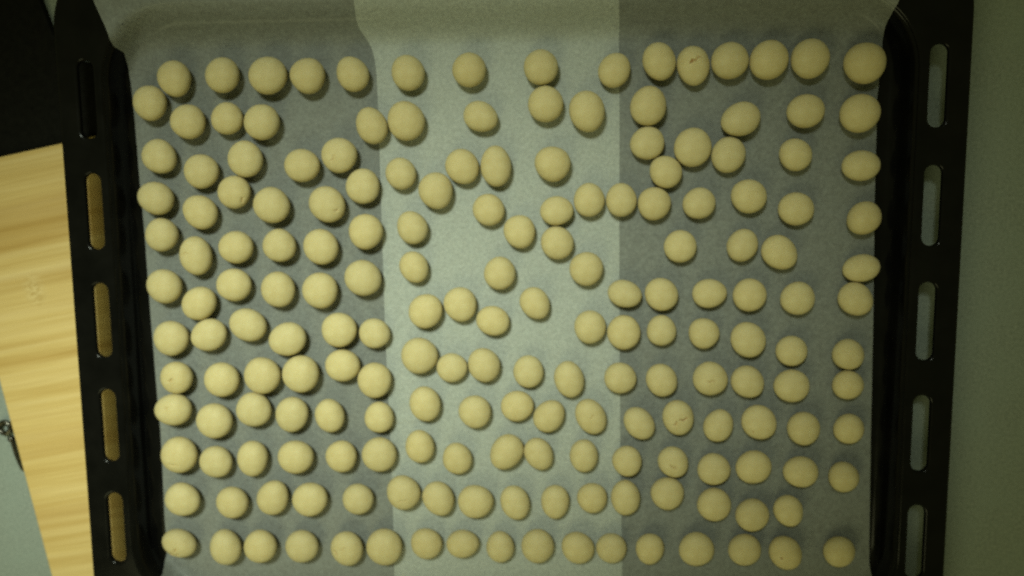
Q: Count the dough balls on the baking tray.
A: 188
